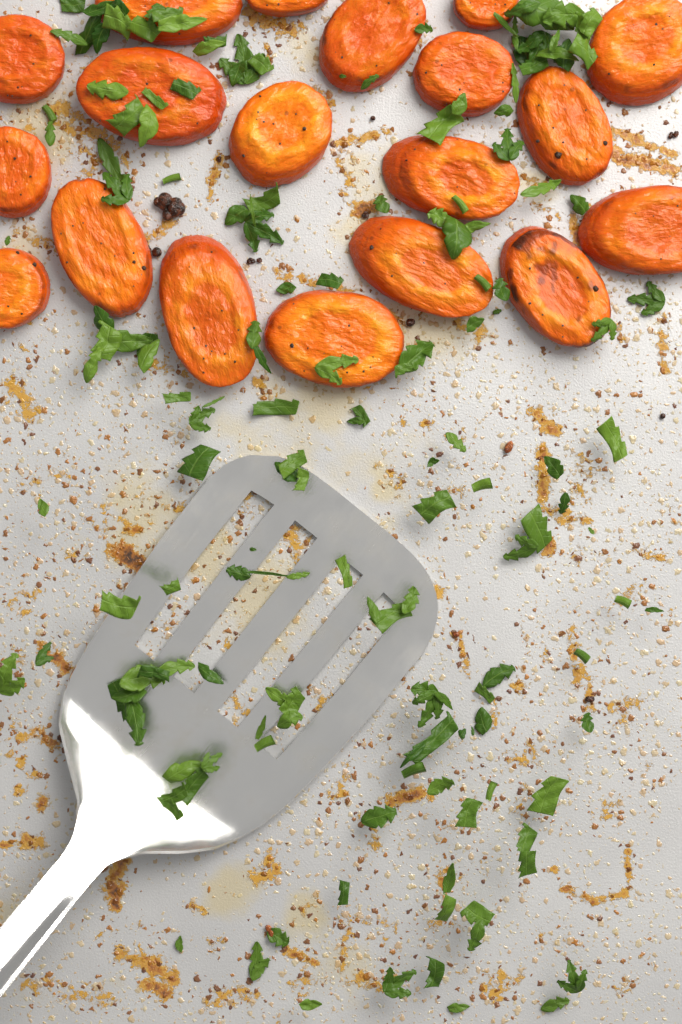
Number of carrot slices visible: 19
